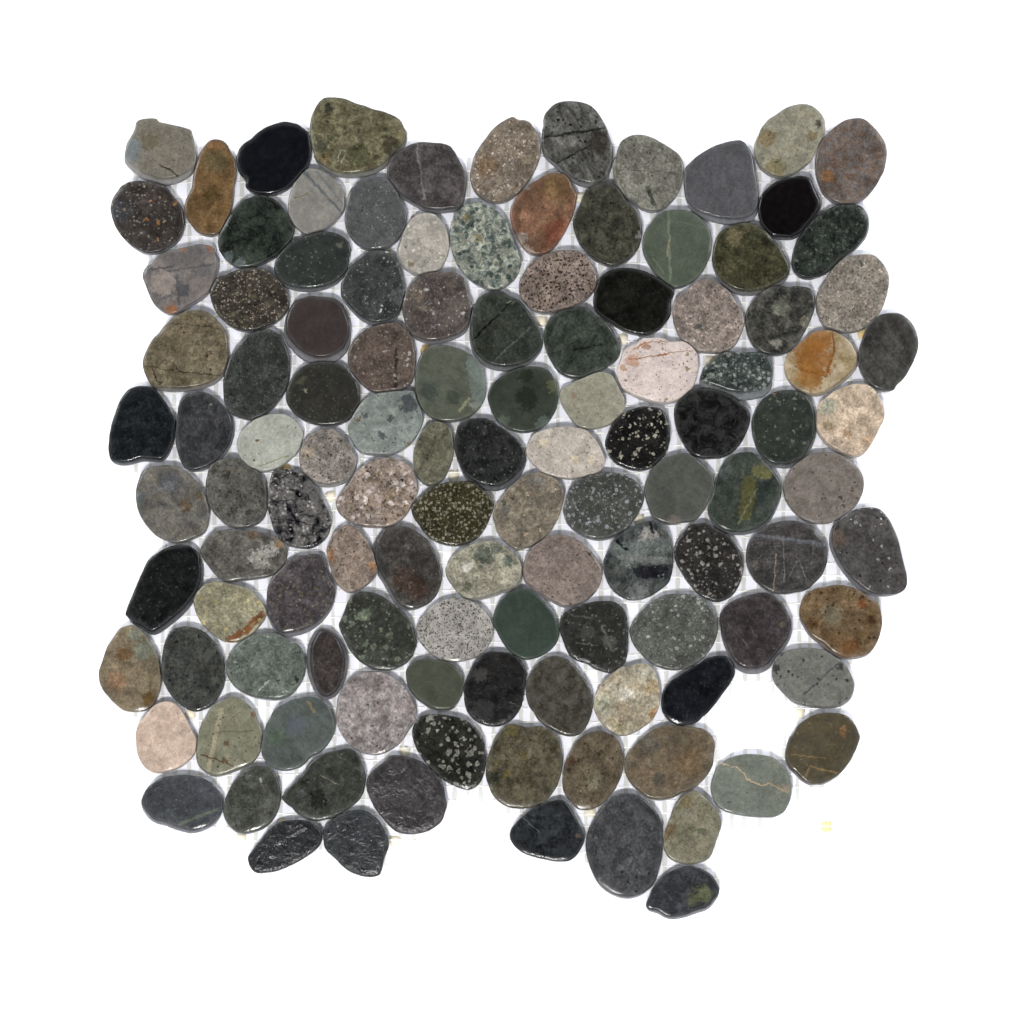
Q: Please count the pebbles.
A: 118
